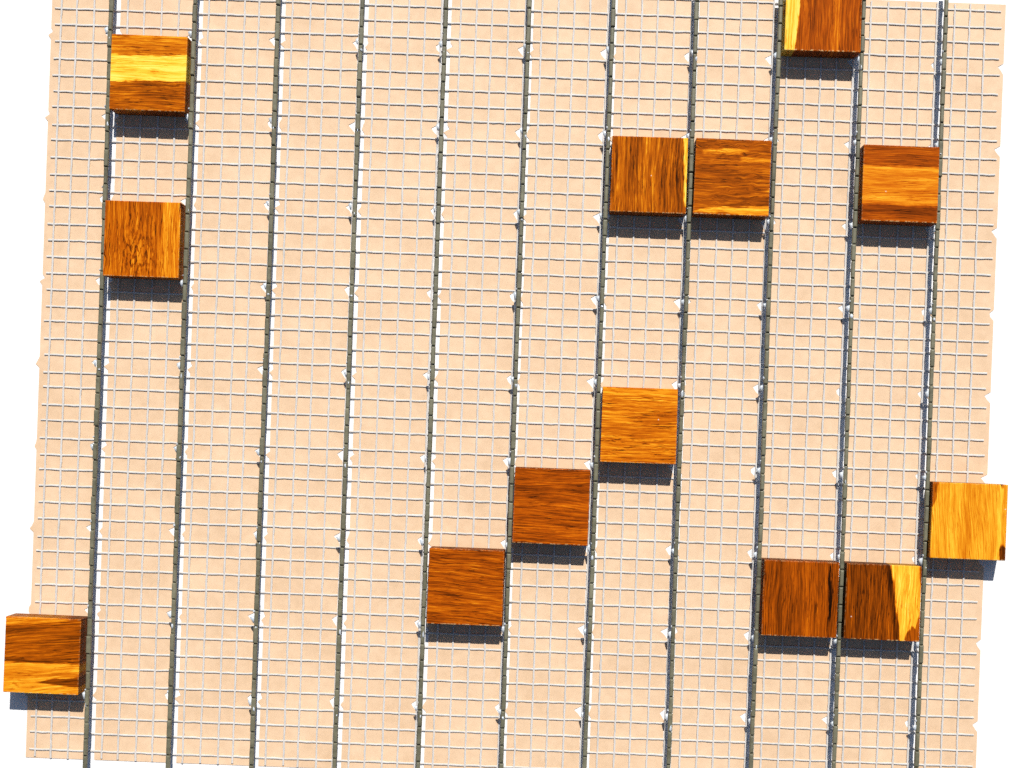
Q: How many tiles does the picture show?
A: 13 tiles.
